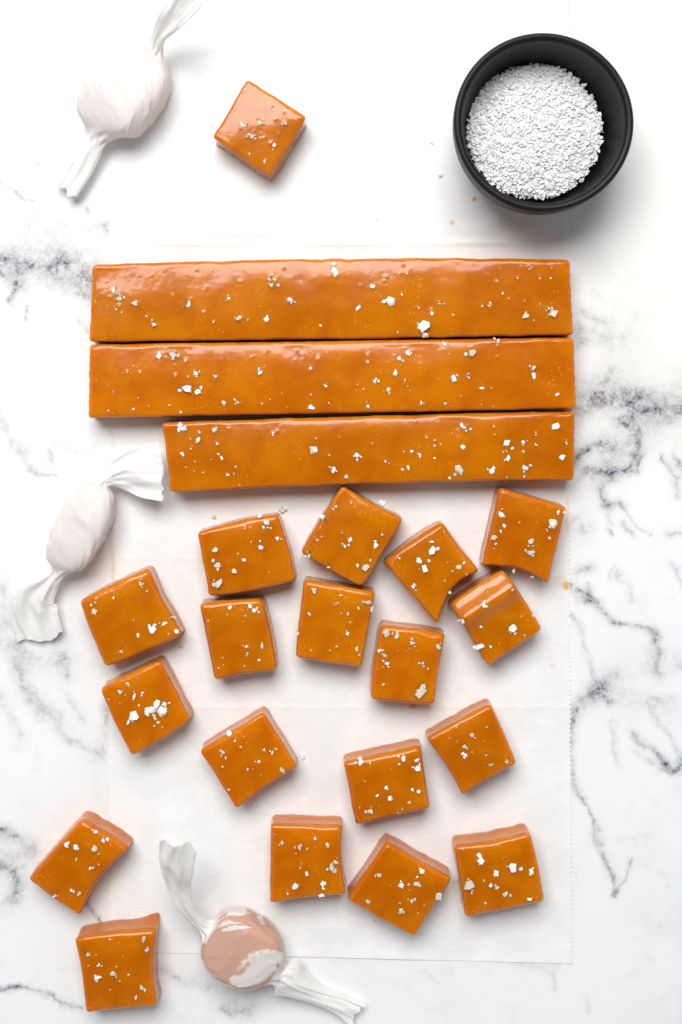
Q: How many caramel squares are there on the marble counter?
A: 19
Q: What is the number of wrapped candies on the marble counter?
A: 3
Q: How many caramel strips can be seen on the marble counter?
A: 3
